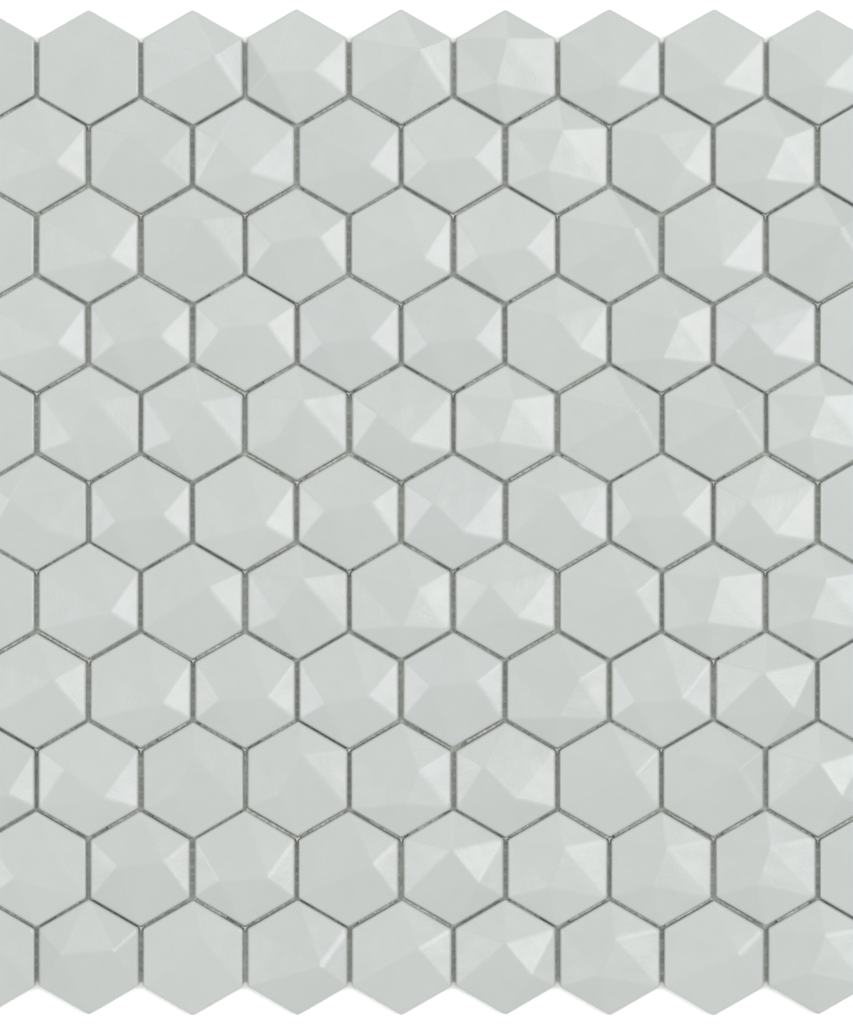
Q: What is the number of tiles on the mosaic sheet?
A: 99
